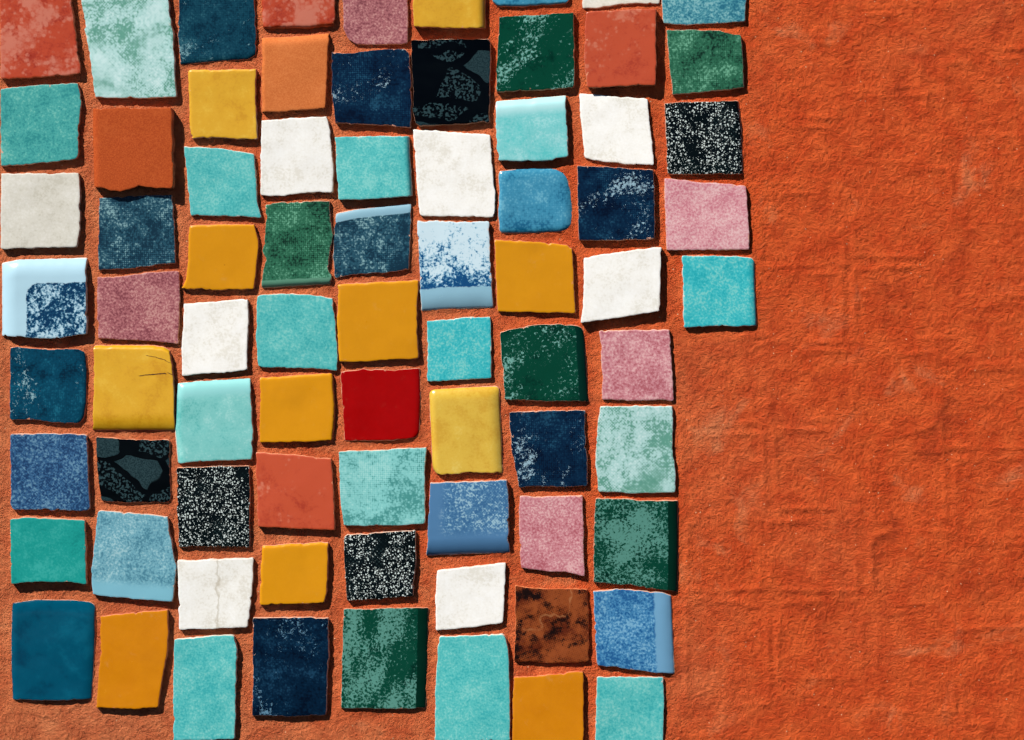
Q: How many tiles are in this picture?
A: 77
